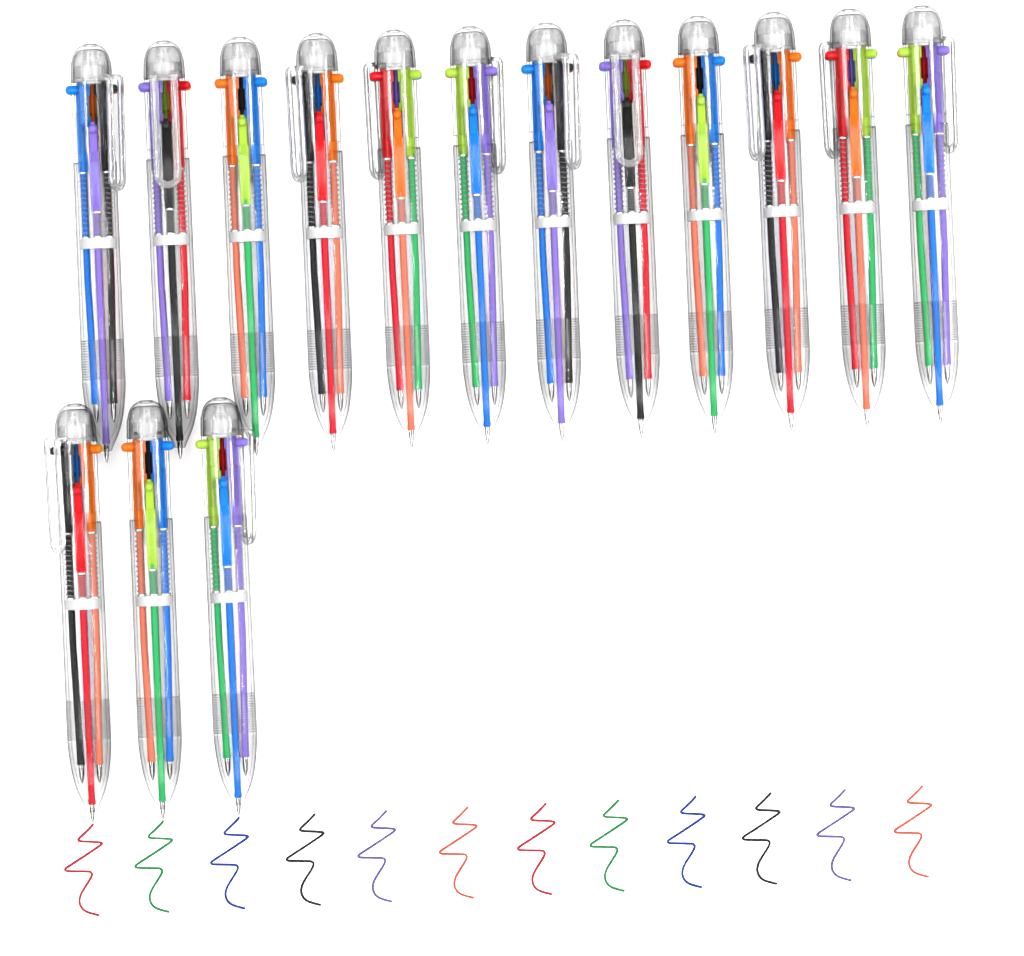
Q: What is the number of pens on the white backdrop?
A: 15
